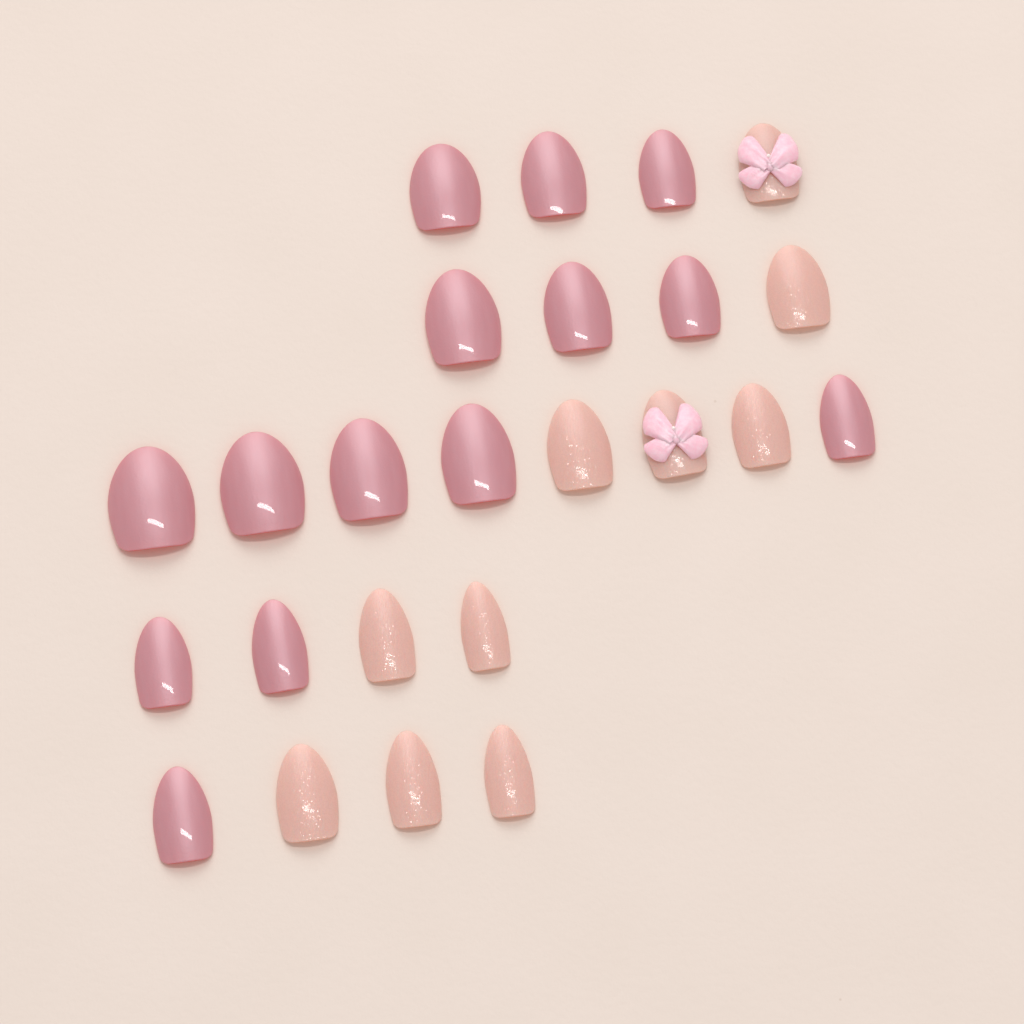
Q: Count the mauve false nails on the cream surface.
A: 14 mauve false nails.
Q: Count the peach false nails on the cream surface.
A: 10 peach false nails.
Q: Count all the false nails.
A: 24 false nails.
